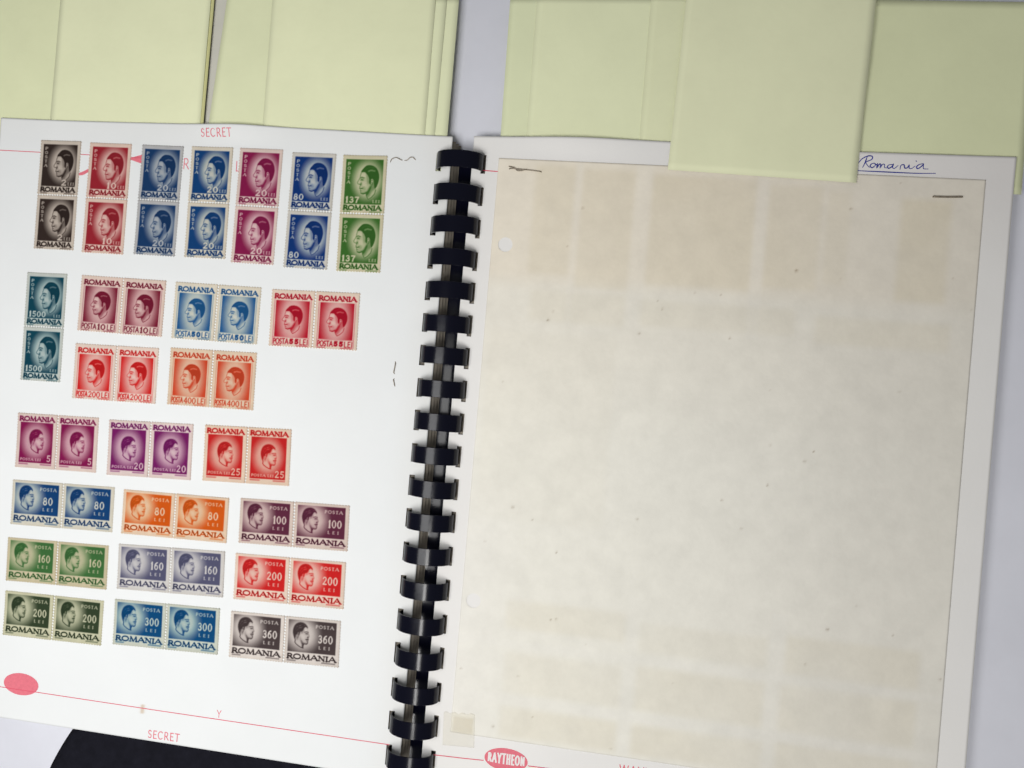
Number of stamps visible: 50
